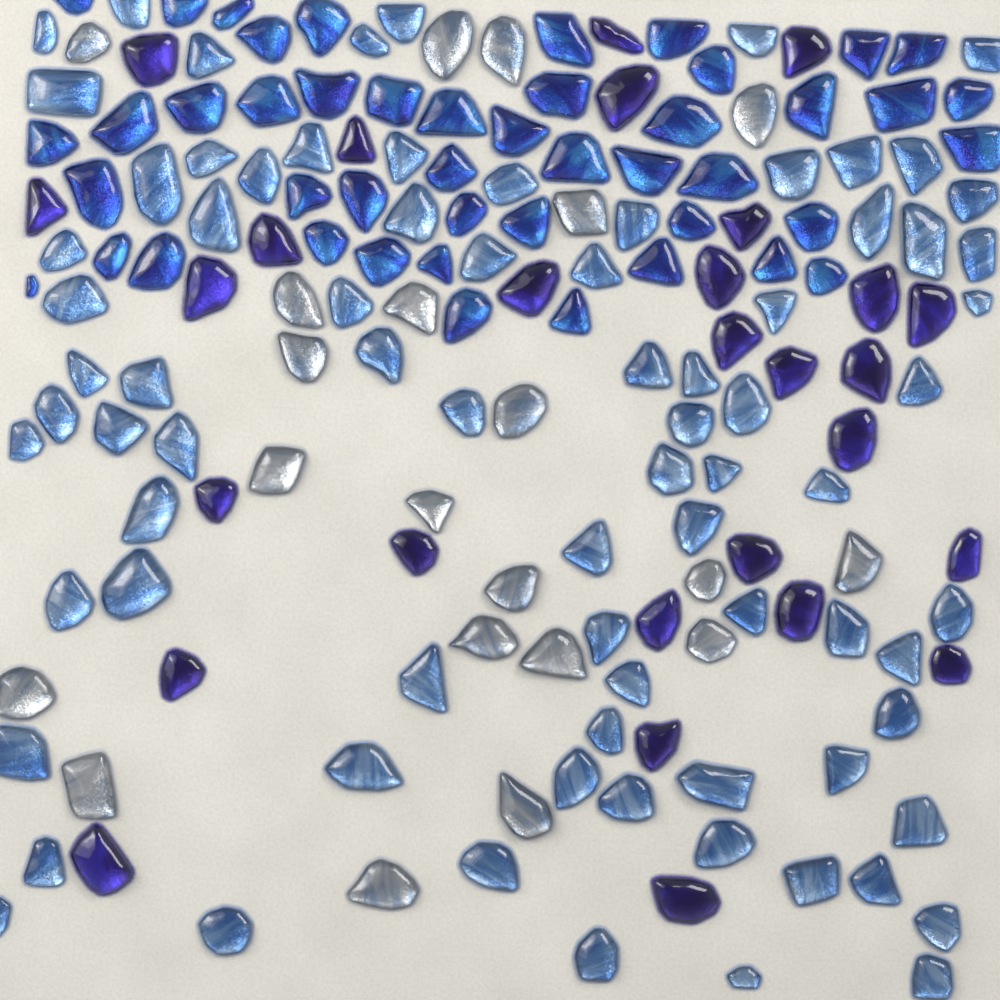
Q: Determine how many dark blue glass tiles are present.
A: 46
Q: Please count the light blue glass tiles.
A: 79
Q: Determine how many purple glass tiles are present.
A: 28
